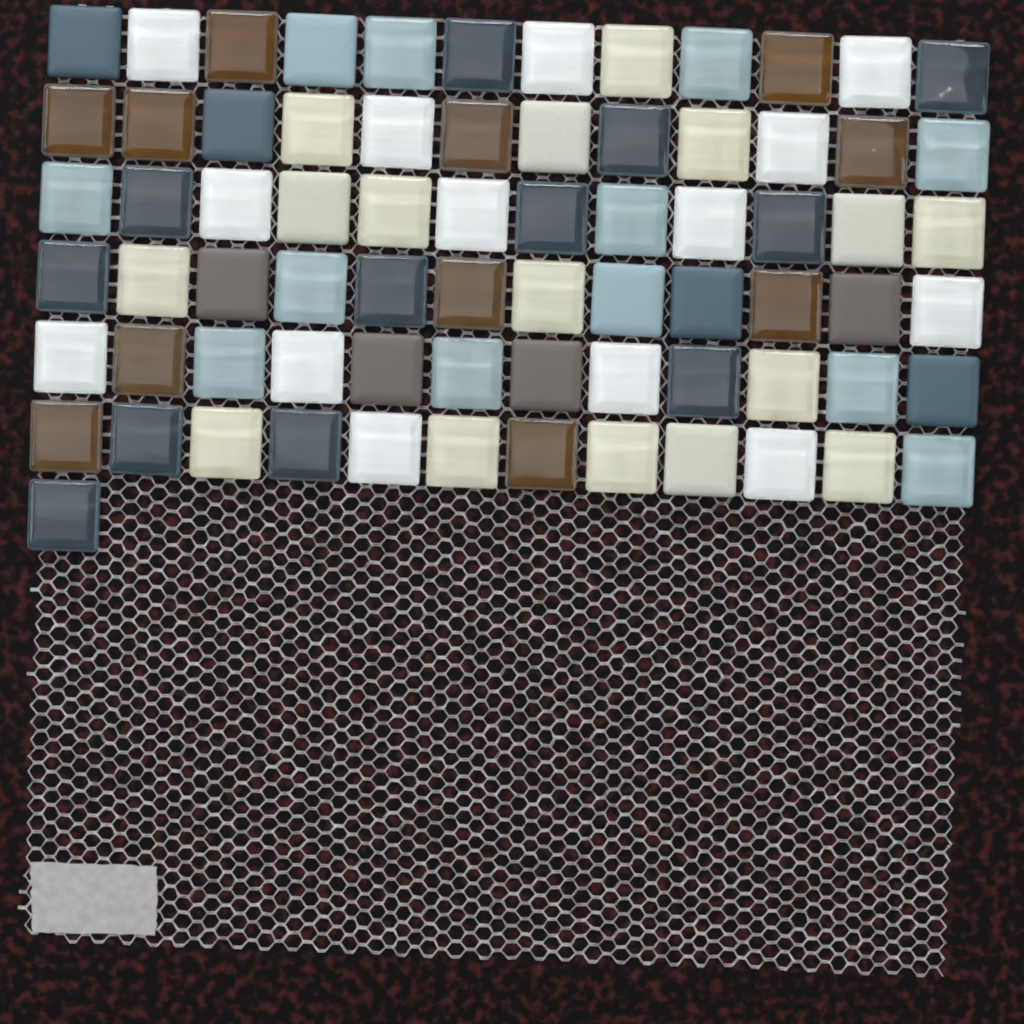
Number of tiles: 73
